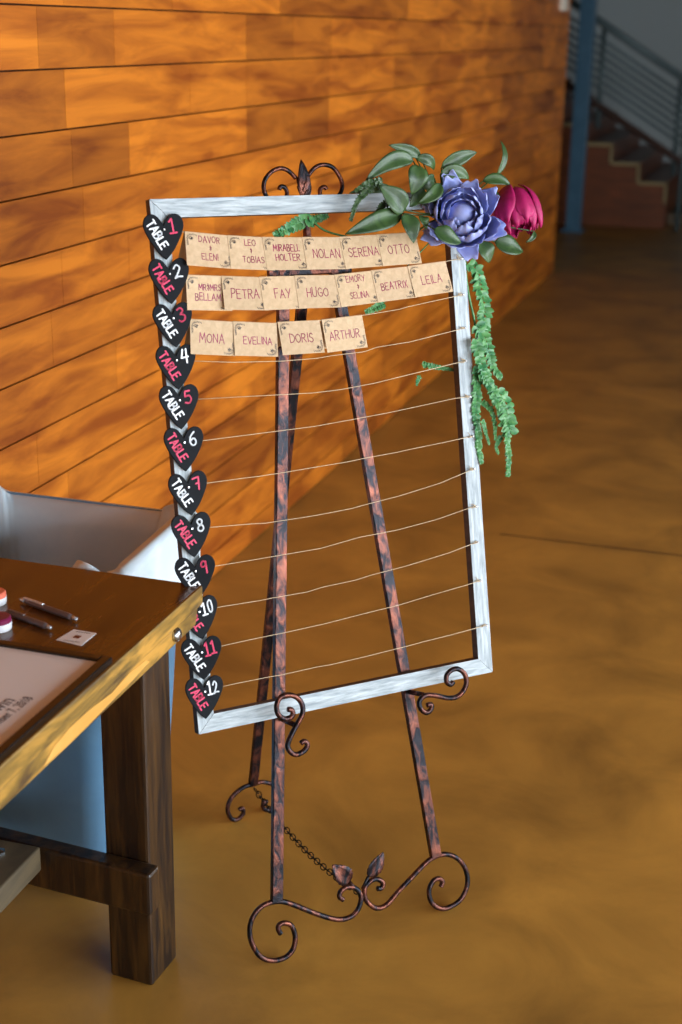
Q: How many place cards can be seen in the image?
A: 17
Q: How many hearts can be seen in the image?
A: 12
